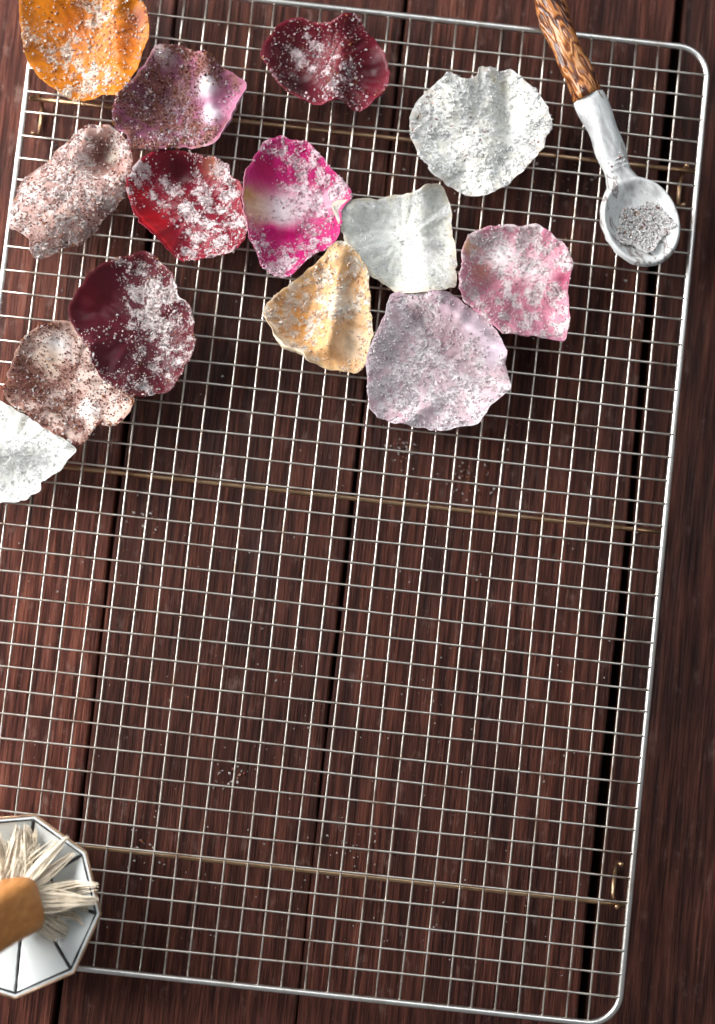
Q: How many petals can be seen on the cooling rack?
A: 14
